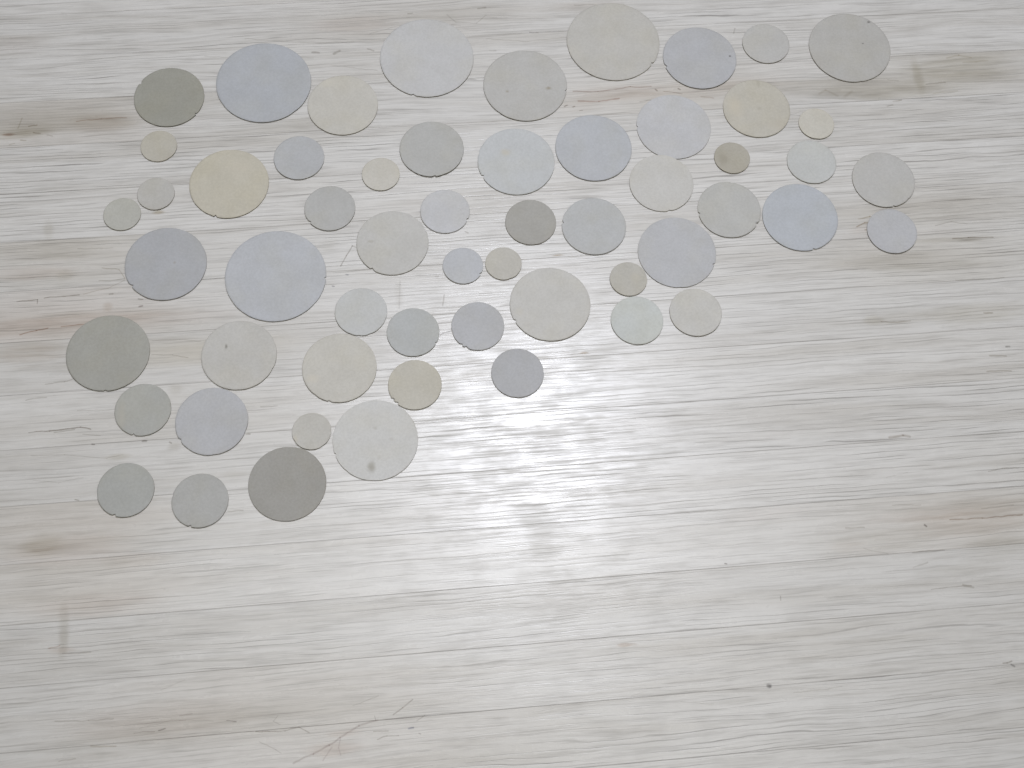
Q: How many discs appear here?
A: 57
